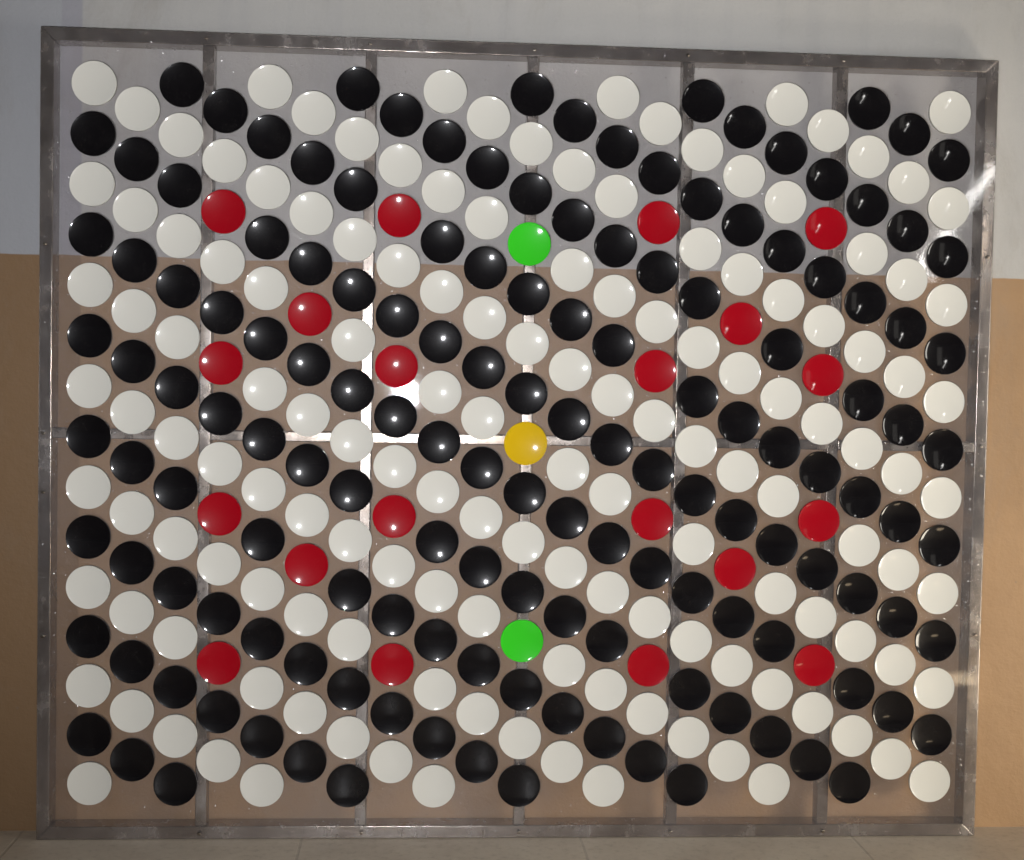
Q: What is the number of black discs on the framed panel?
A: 142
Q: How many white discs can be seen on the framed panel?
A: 140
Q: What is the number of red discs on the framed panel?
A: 20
